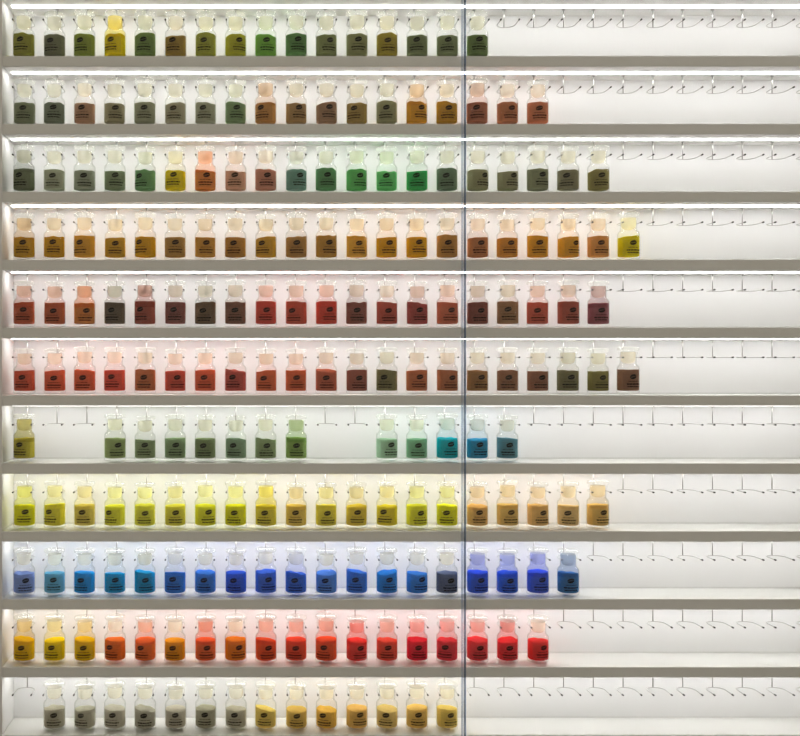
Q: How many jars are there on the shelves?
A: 200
